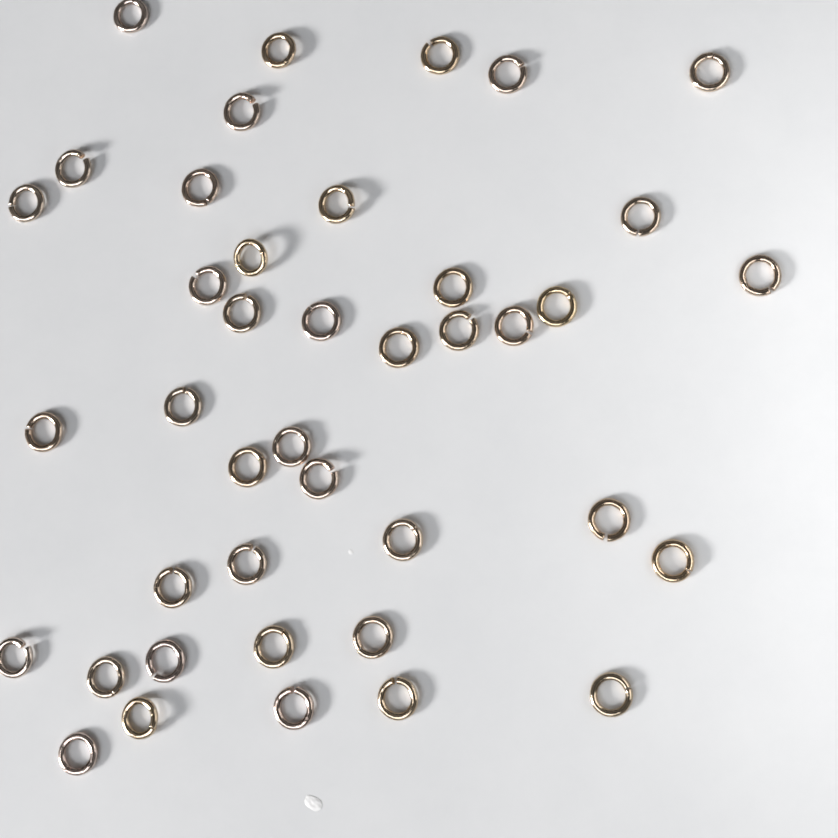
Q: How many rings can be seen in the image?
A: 41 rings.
